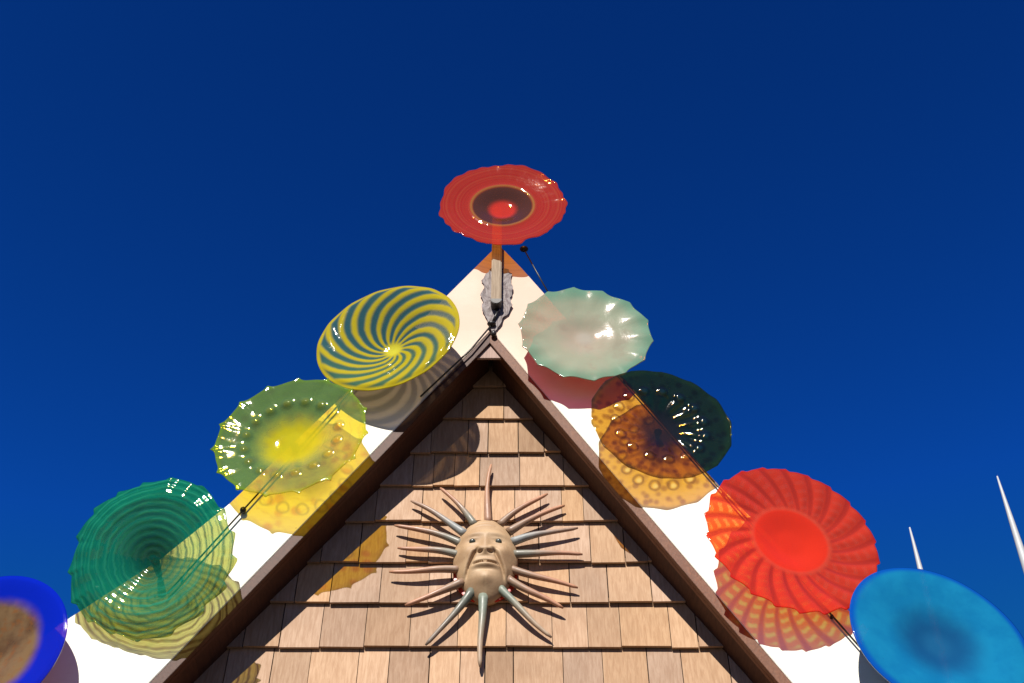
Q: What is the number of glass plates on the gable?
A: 9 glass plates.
